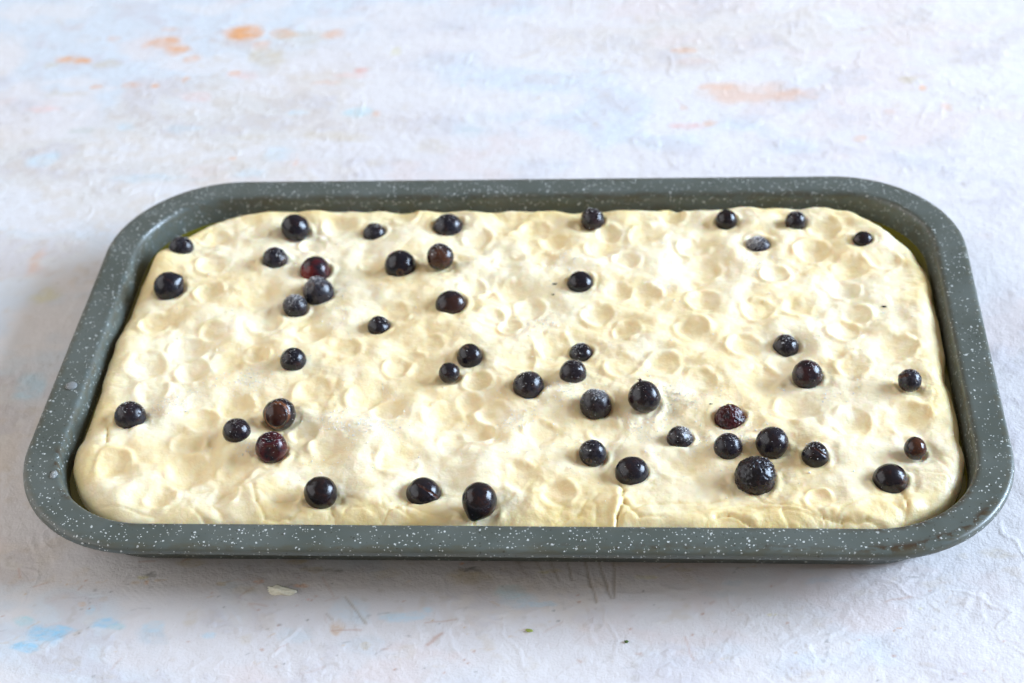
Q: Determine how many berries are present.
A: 47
